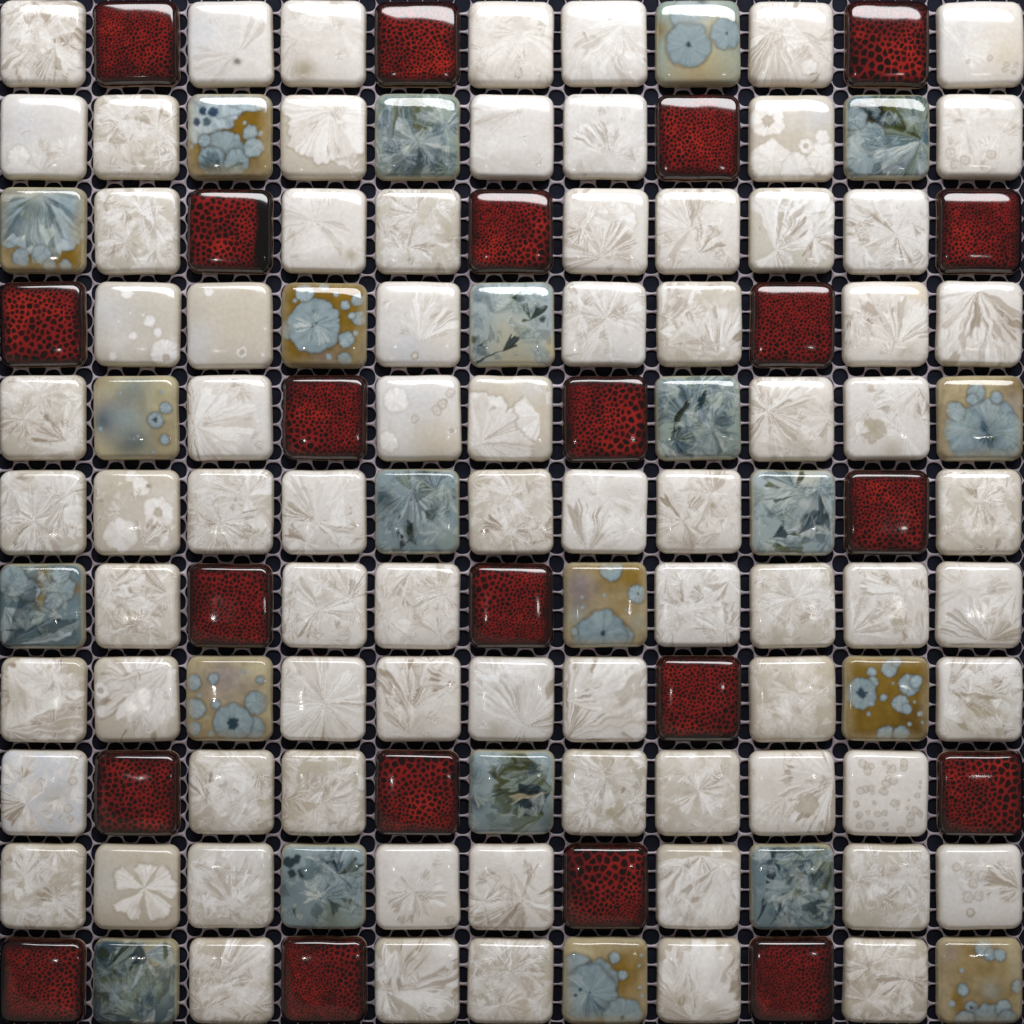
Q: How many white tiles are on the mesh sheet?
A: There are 77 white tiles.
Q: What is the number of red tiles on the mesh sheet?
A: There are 22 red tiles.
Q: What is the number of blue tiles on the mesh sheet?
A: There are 22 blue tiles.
